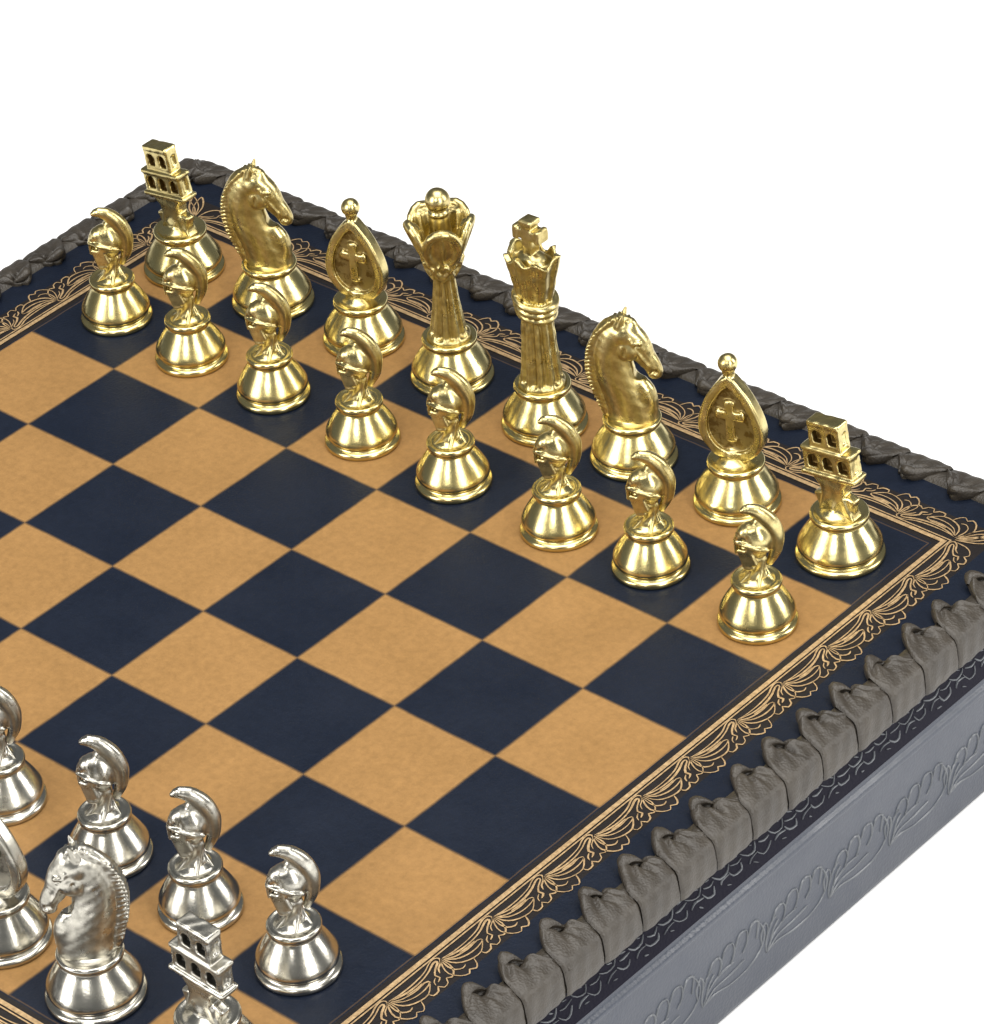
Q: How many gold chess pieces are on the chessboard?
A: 16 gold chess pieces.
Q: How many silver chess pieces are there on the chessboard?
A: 7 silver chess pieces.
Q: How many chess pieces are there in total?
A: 23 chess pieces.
